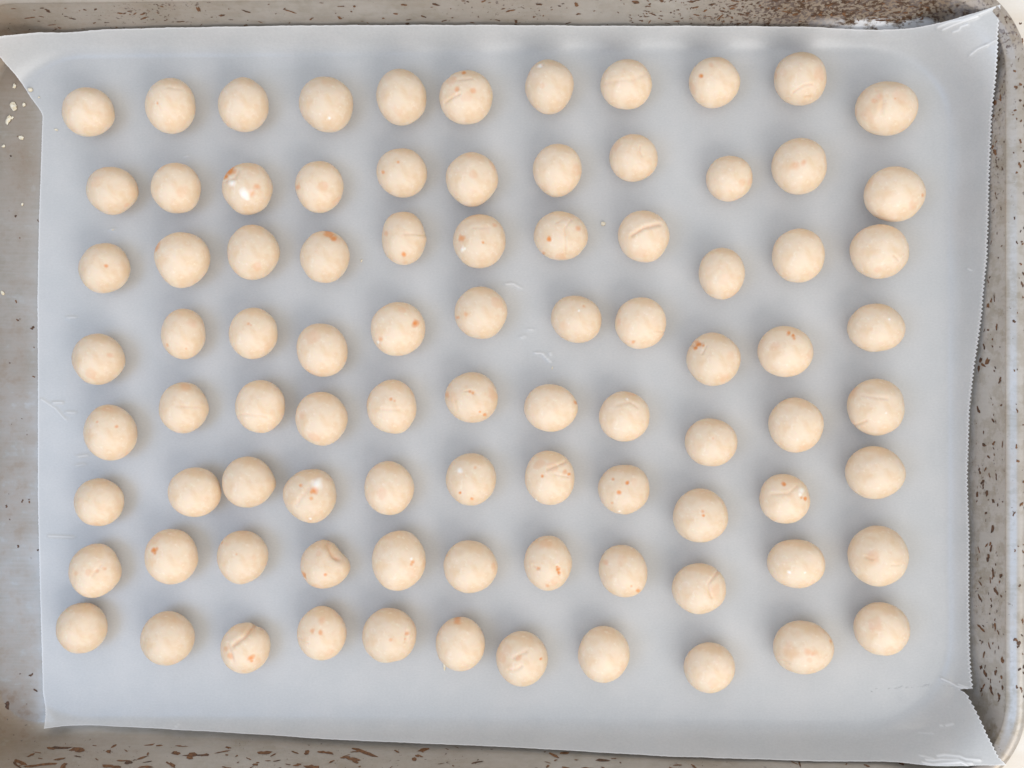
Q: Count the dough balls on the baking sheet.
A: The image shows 88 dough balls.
